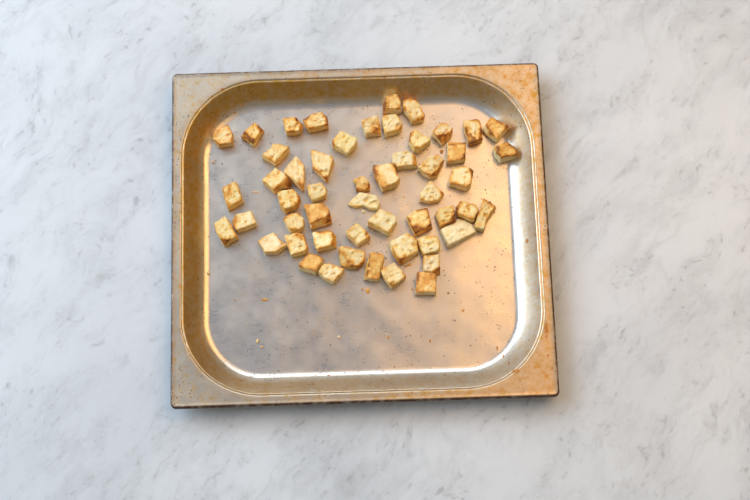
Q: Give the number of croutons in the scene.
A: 52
